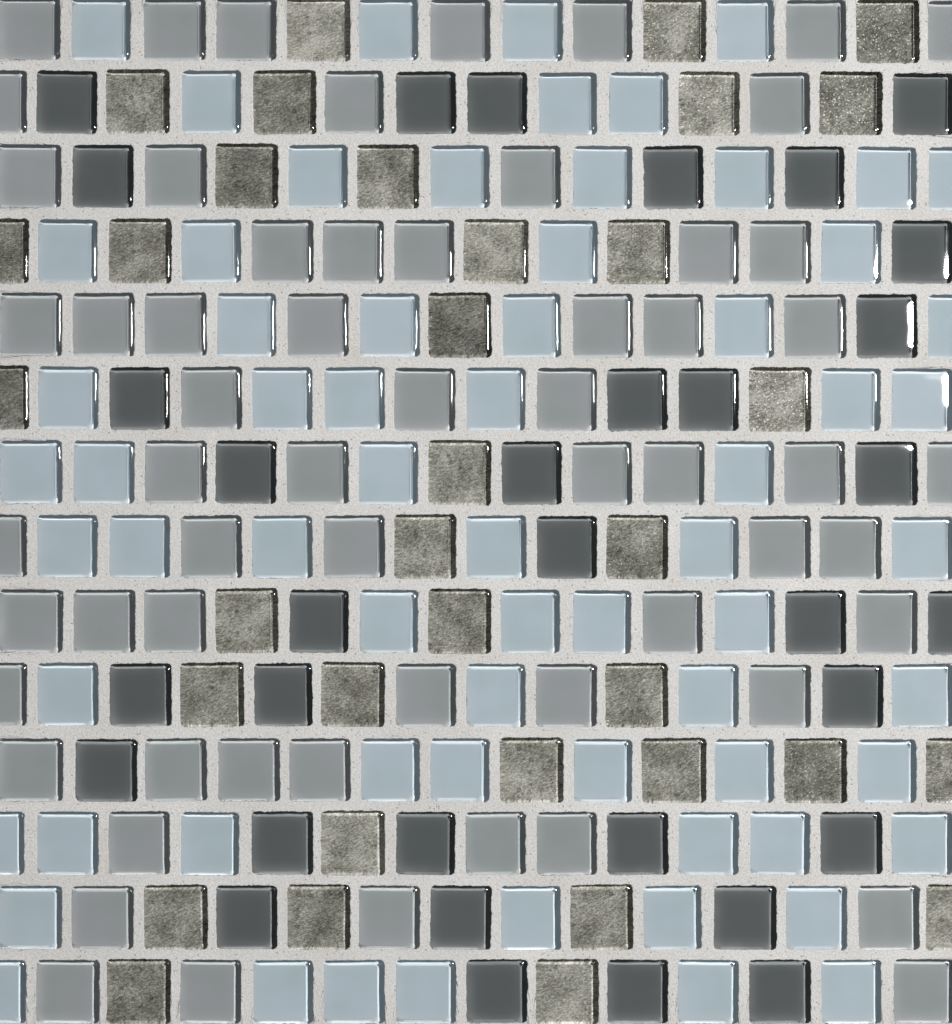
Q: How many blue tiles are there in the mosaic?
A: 67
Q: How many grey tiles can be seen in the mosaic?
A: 61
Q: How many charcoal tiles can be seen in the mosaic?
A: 33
